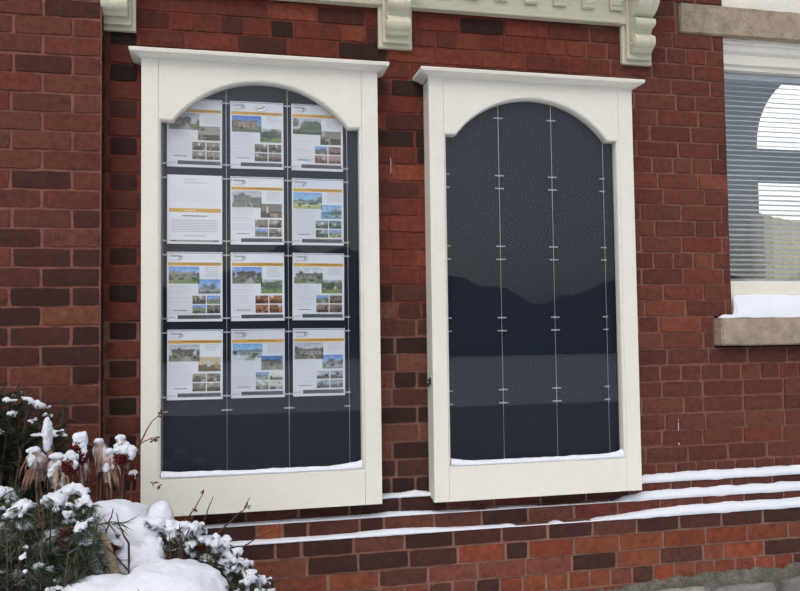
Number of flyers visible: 12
